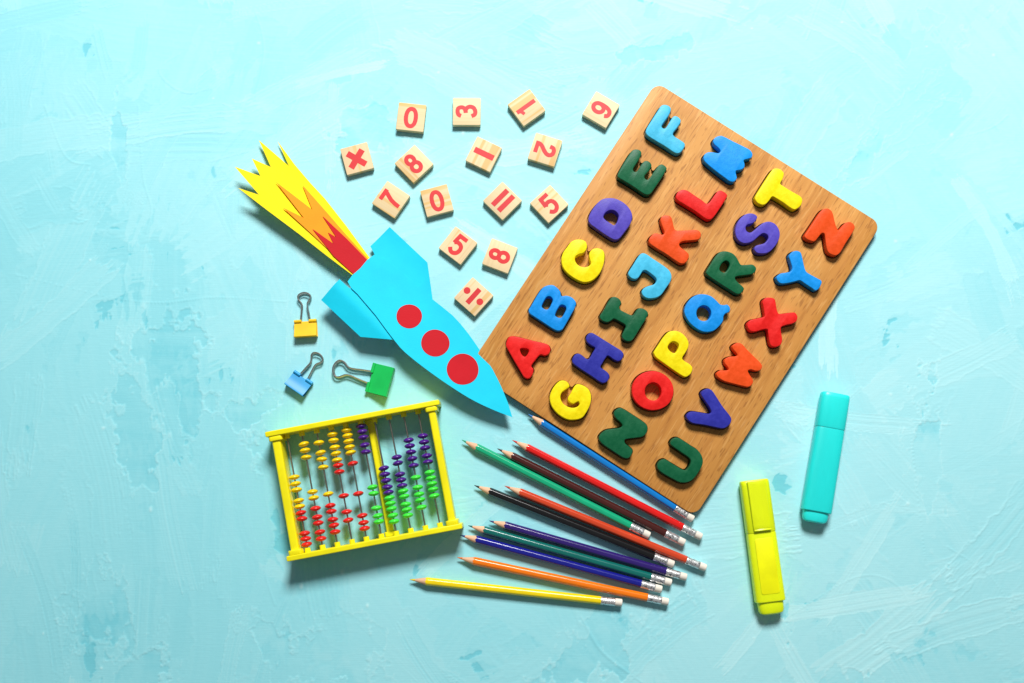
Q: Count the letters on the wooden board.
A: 26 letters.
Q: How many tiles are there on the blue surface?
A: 15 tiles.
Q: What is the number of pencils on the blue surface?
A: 11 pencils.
